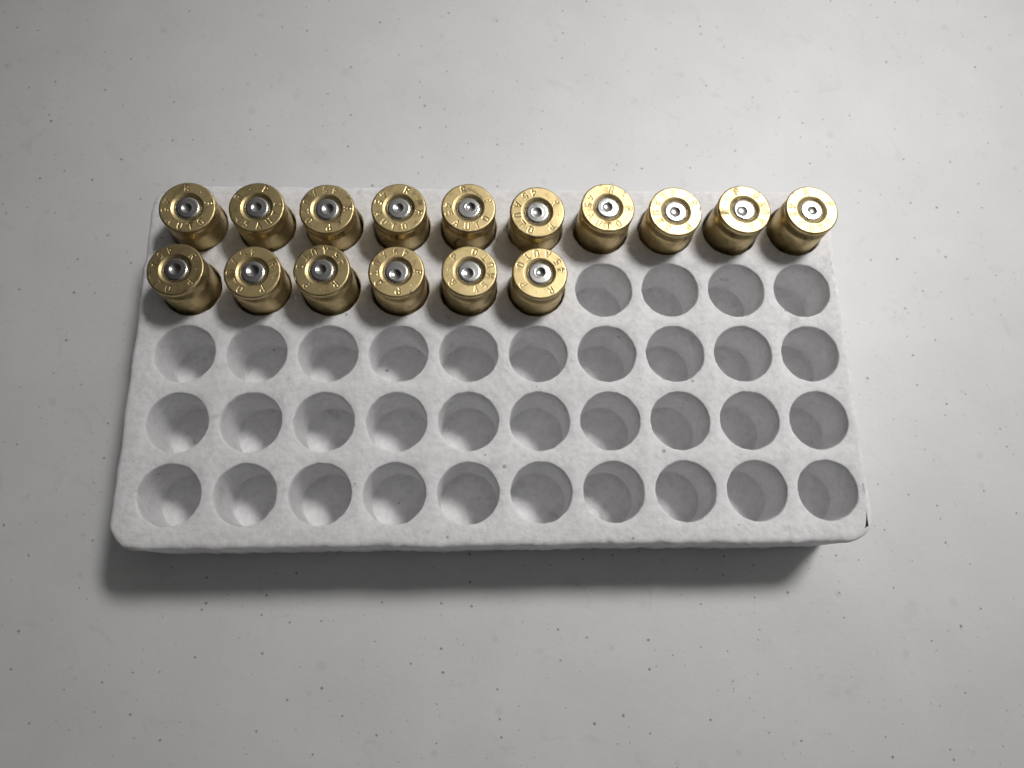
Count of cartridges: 16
